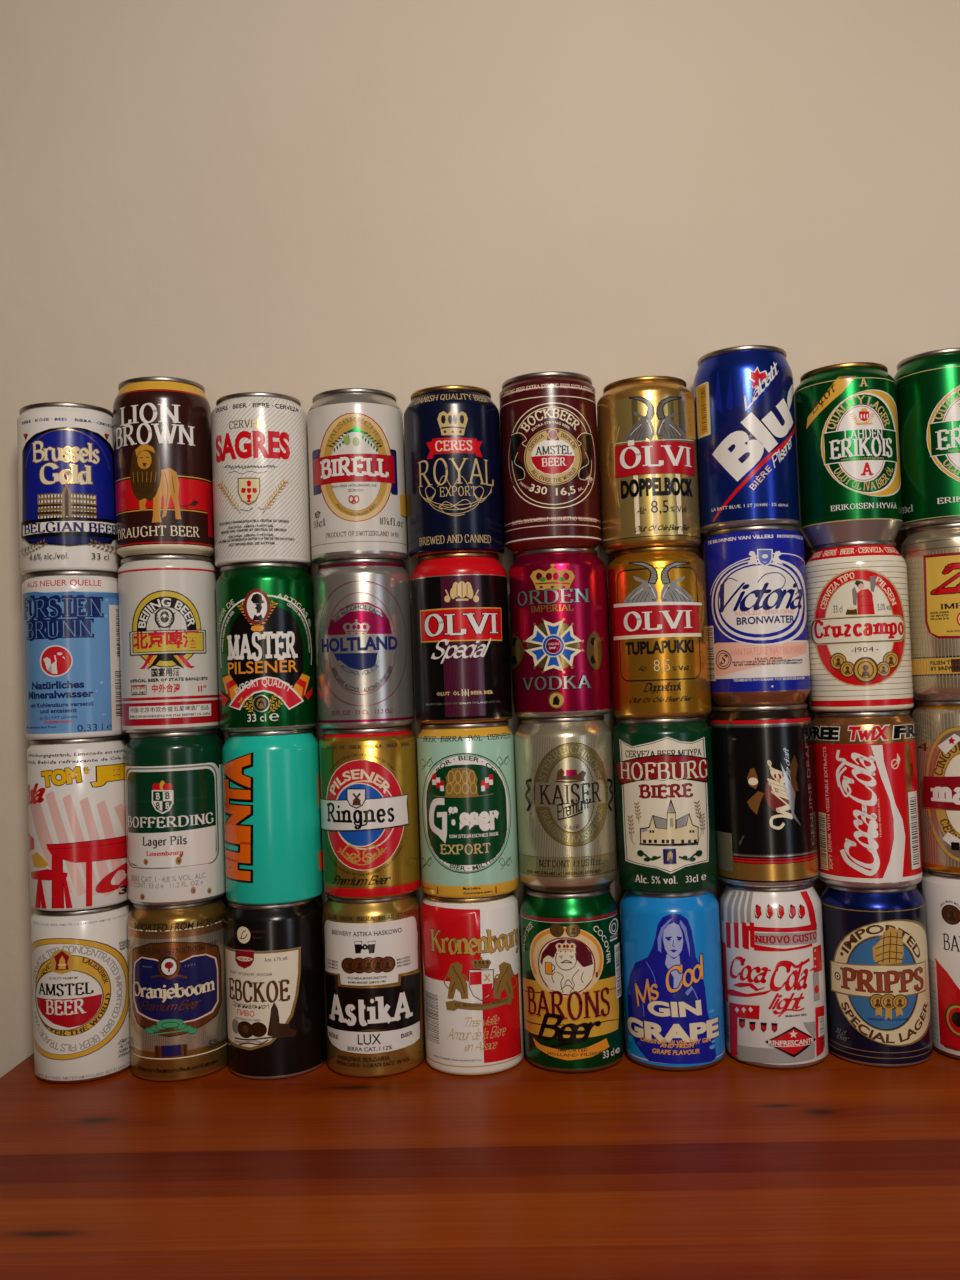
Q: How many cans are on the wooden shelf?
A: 40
